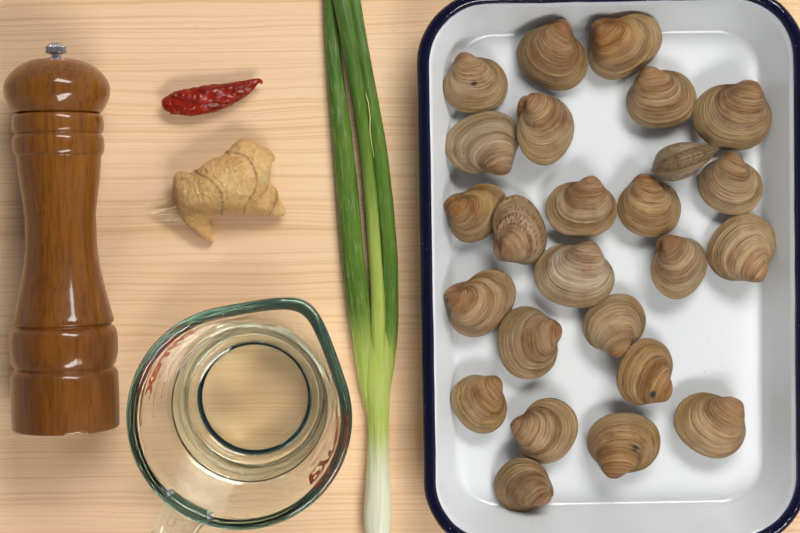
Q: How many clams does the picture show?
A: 25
